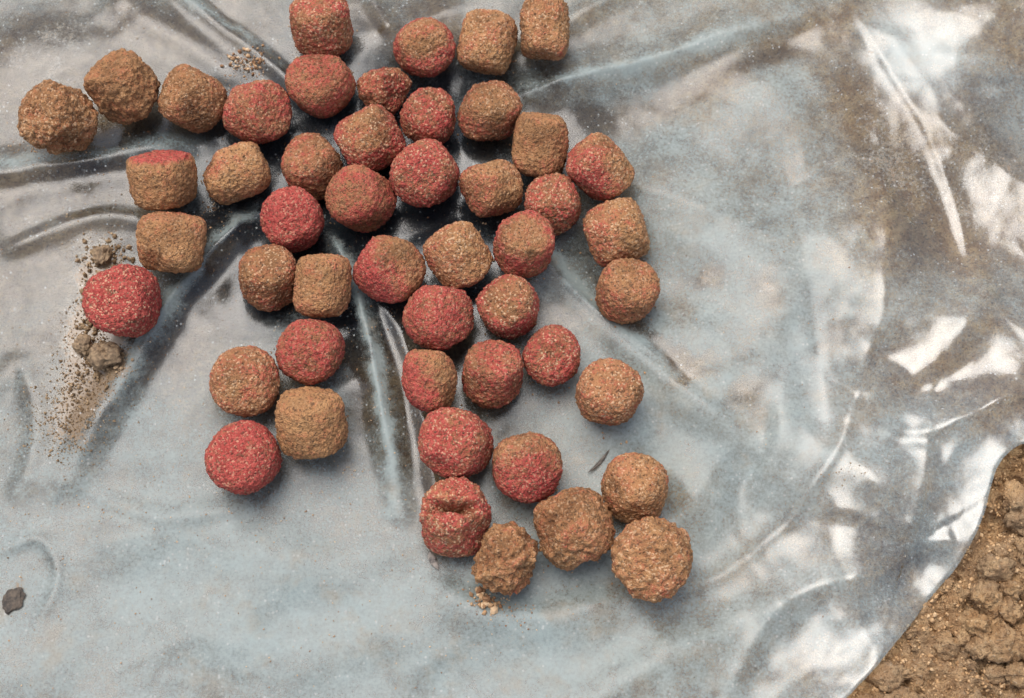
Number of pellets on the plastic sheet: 49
